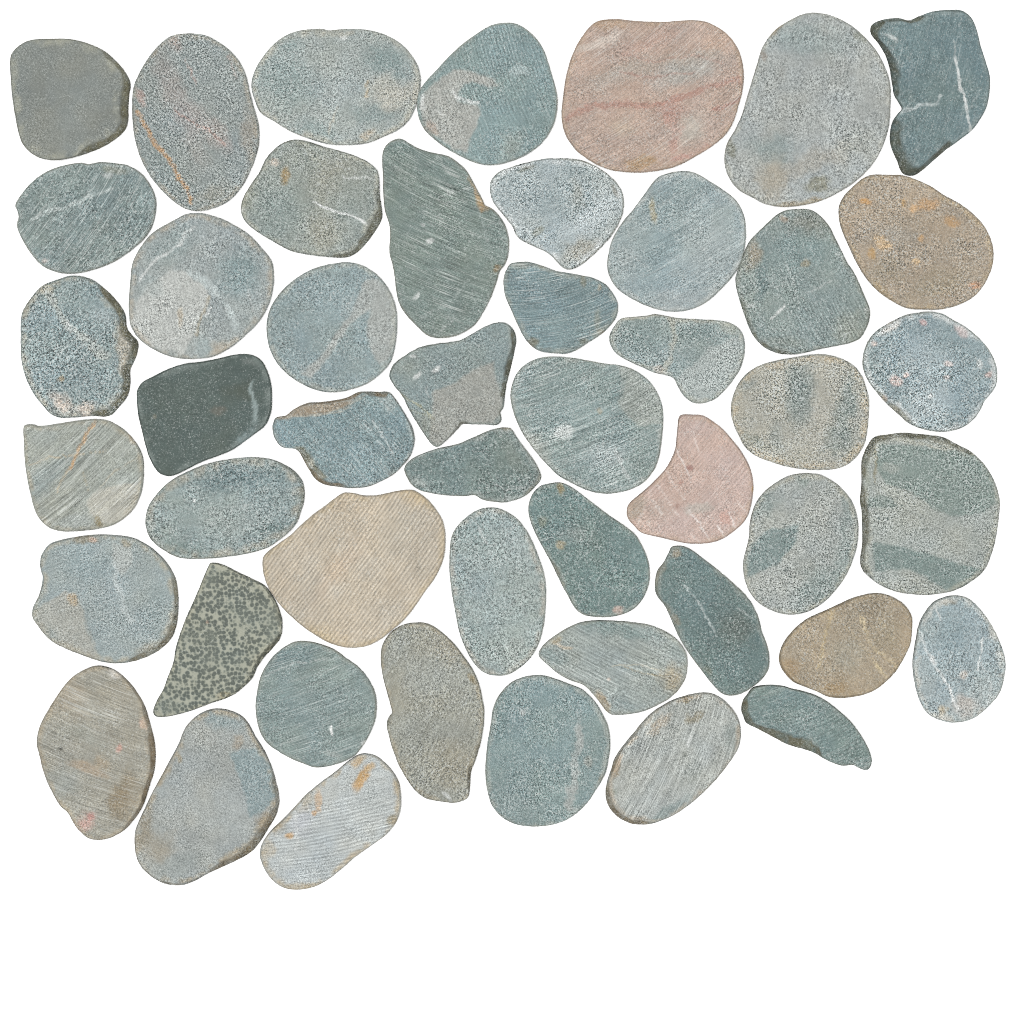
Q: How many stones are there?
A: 48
